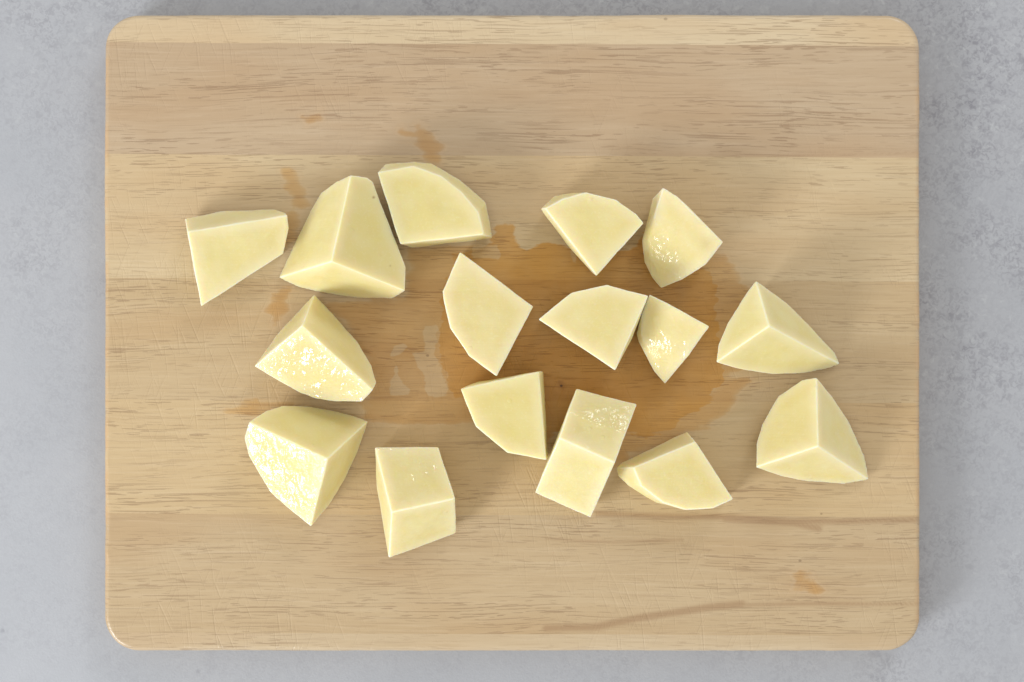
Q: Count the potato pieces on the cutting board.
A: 16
